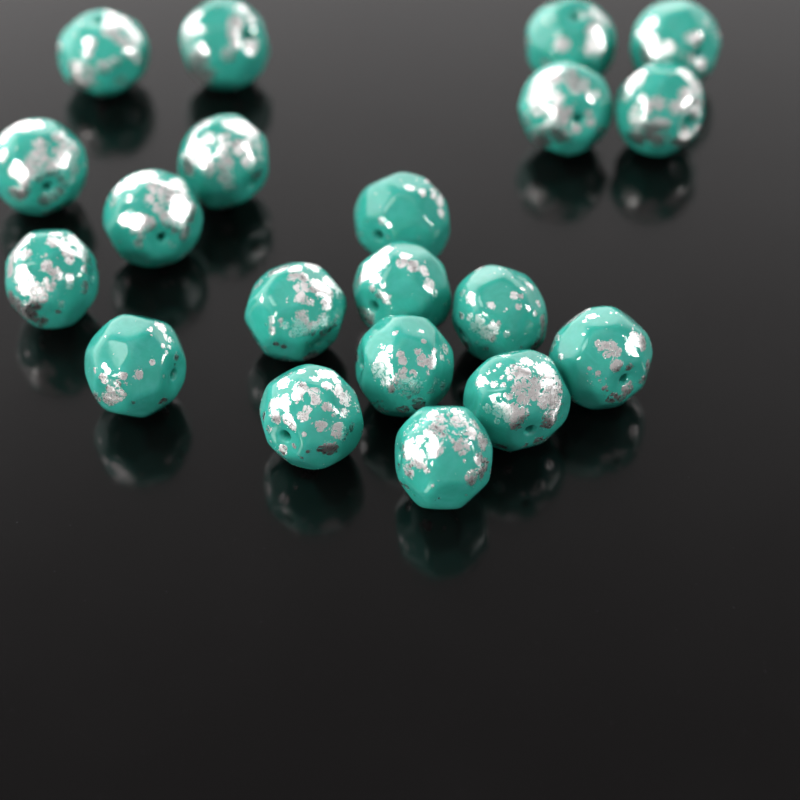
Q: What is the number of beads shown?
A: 20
